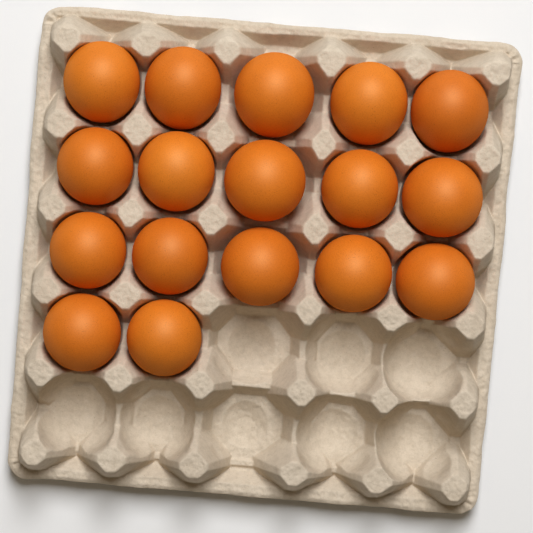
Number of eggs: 17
